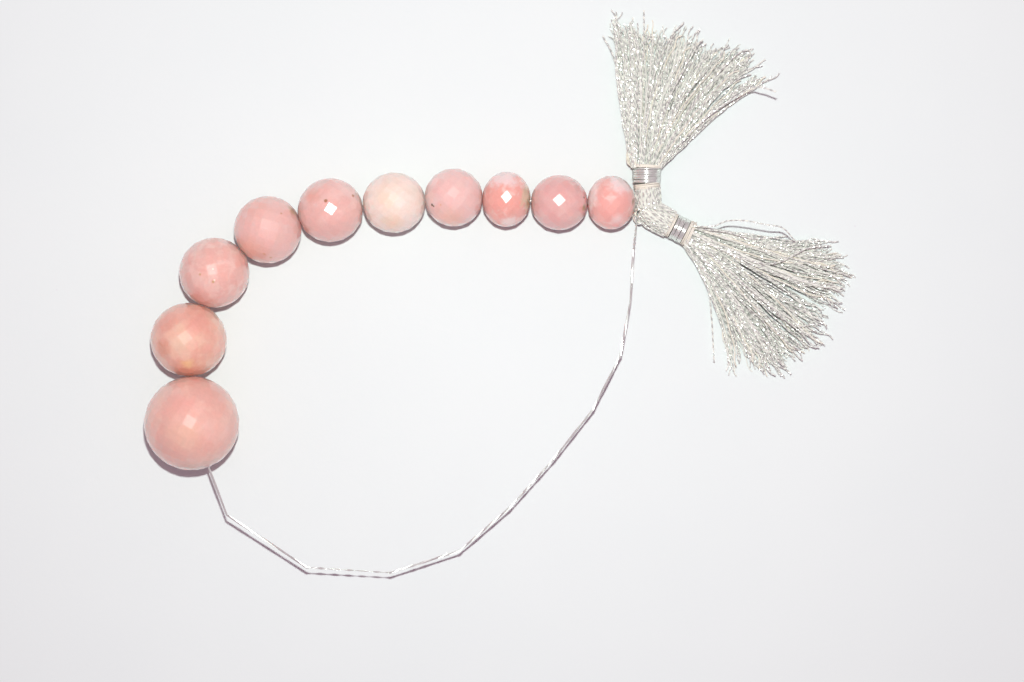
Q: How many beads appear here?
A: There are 10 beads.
